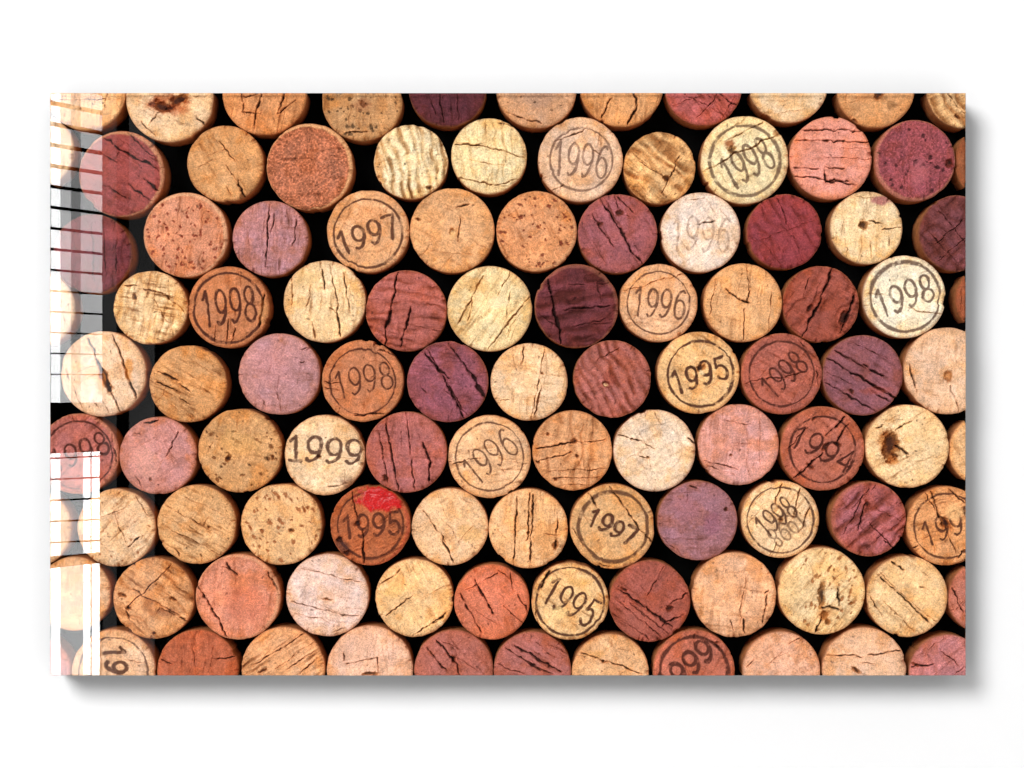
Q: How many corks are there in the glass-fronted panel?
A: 105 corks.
